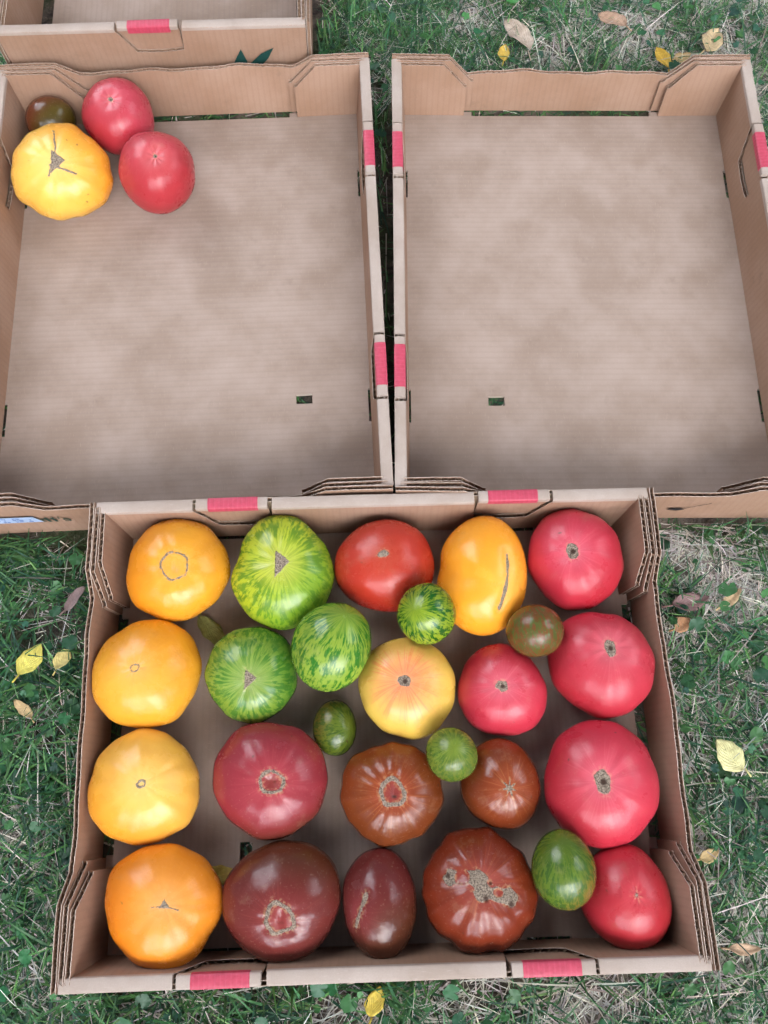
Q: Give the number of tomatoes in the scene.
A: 30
